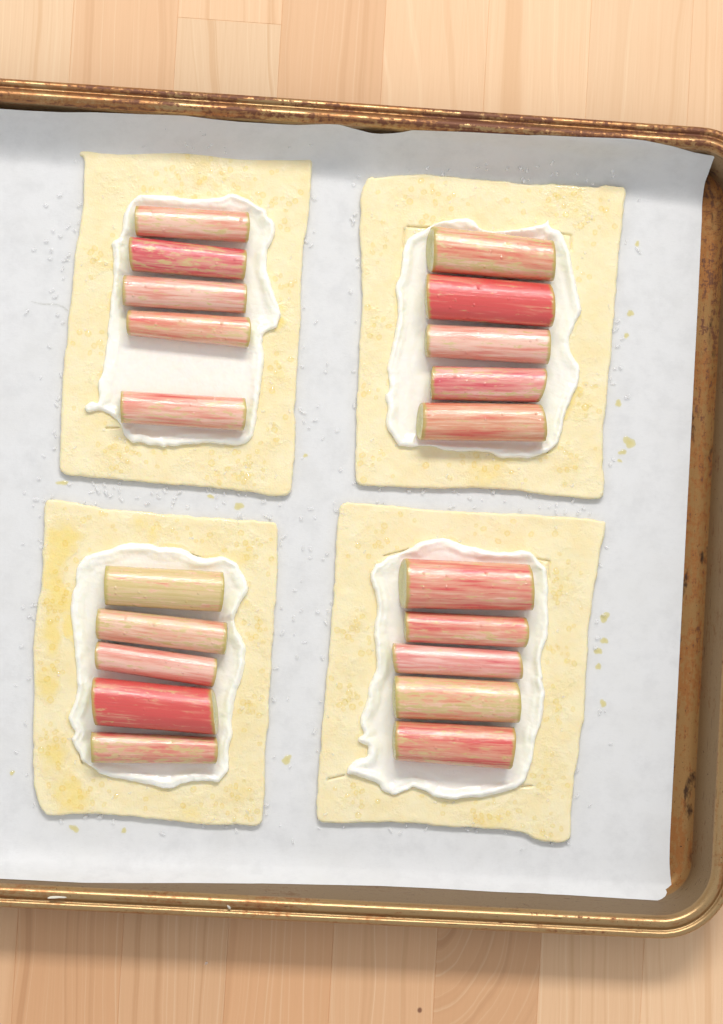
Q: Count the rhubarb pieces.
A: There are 20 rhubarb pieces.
